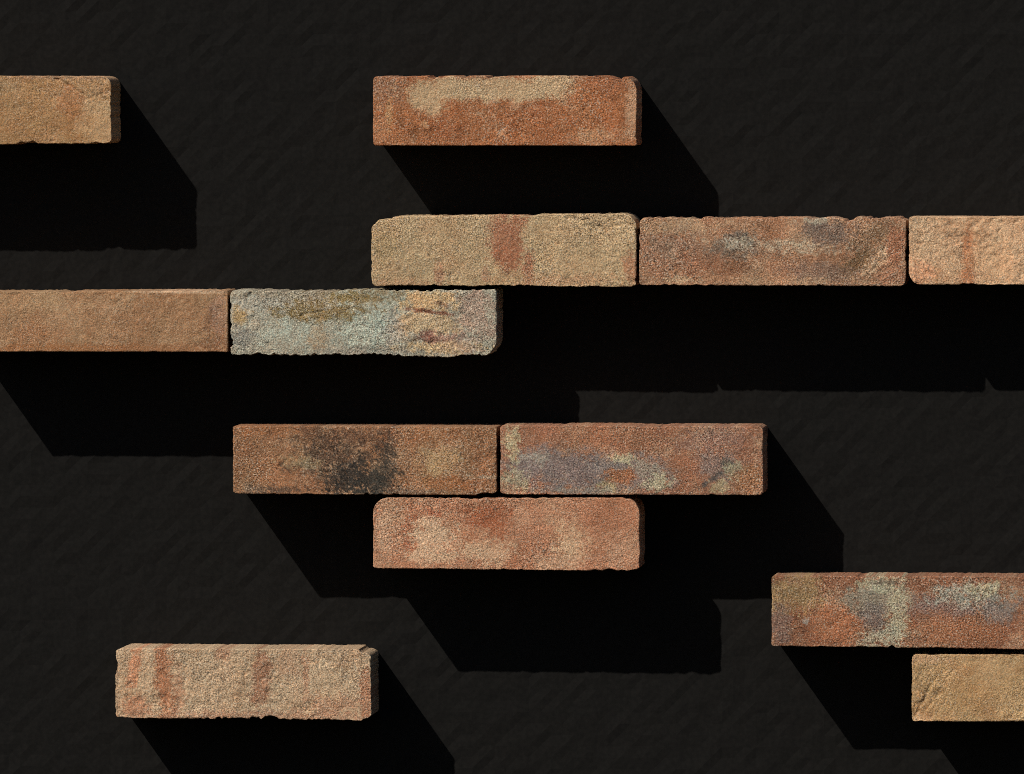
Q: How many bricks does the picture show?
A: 13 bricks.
